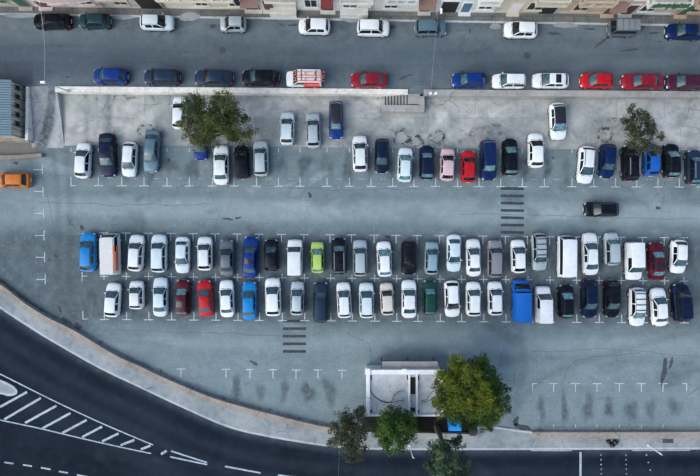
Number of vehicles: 105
